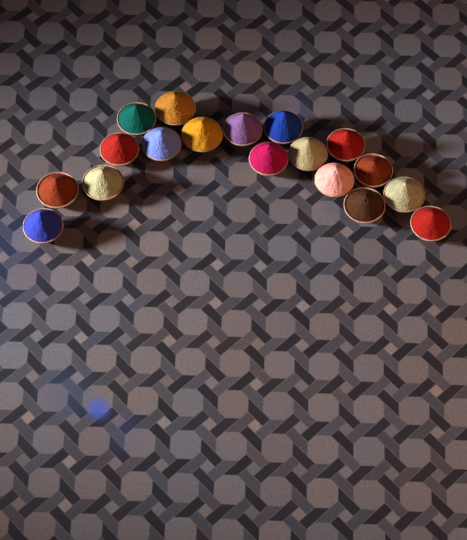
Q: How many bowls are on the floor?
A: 18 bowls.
